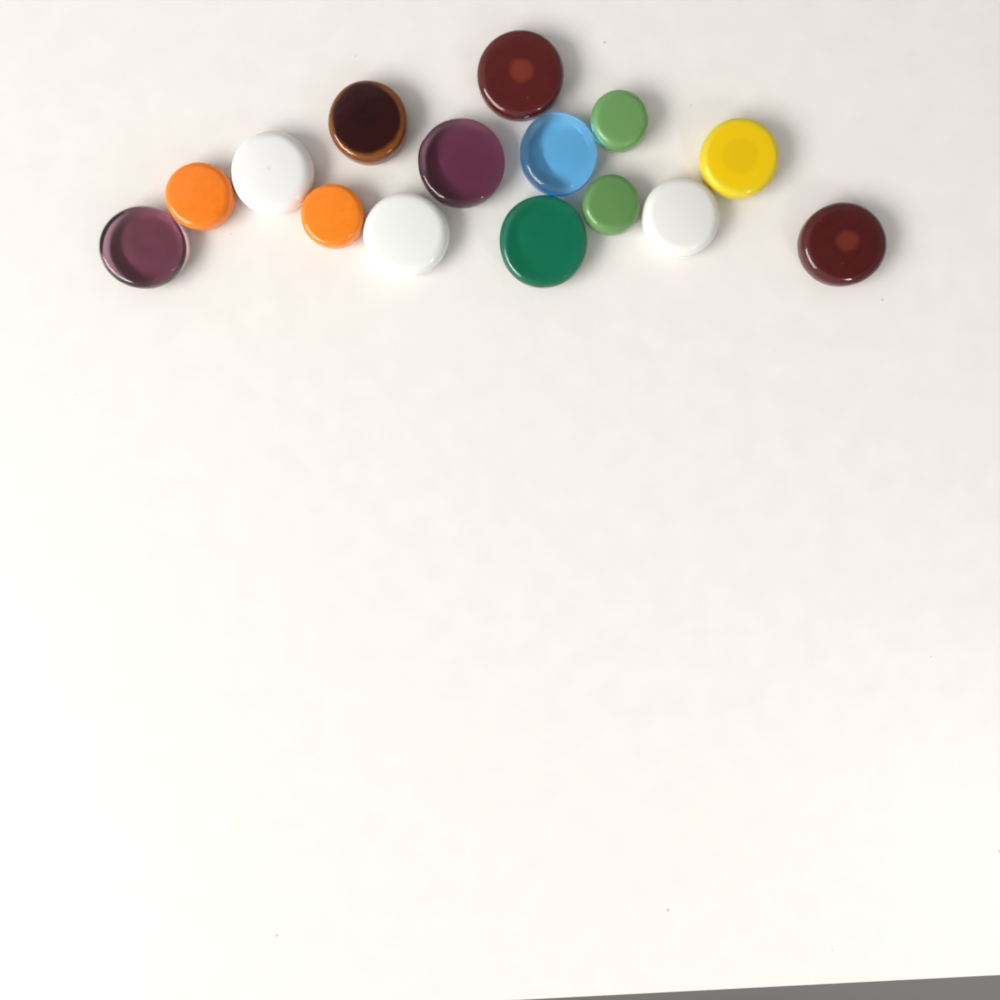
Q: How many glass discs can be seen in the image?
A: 15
